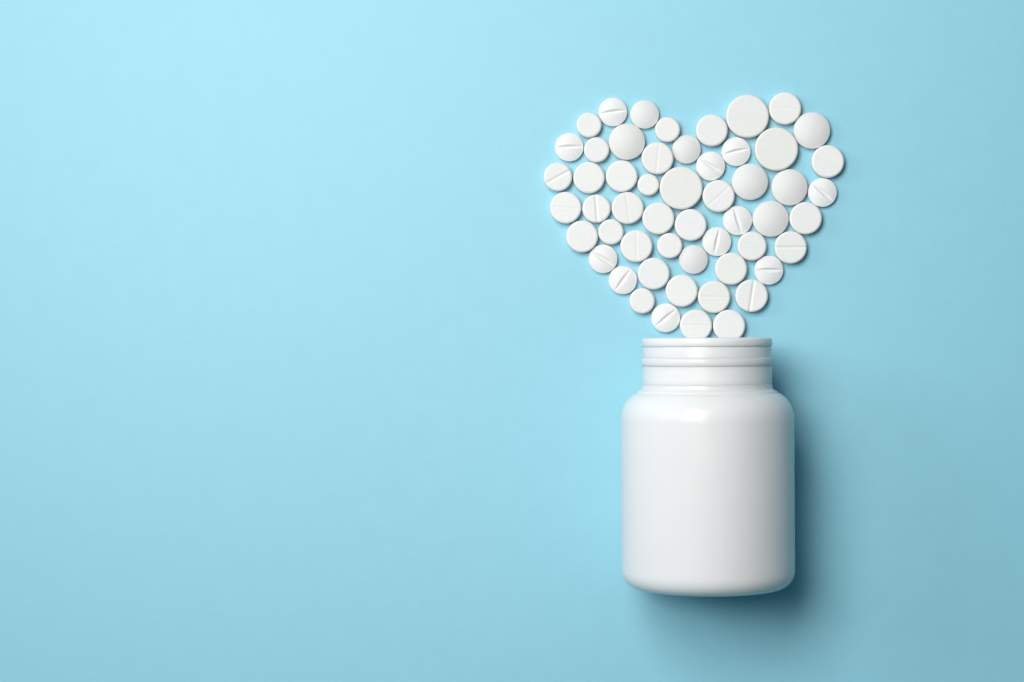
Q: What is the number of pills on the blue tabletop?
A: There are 54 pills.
